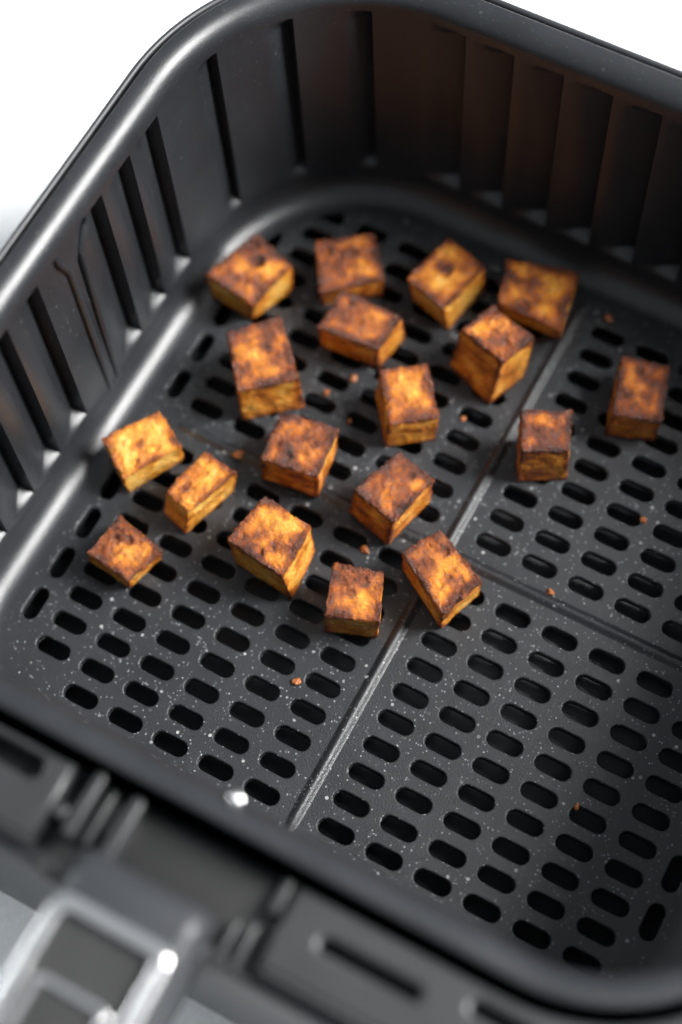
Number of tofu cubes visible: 18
